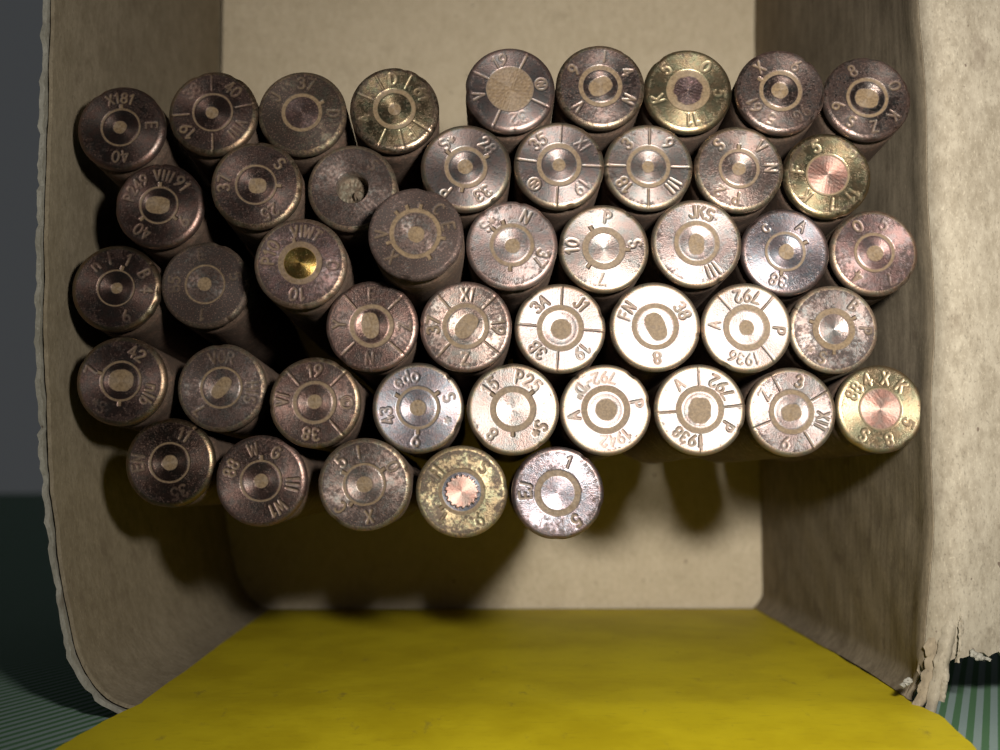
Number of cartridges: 46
